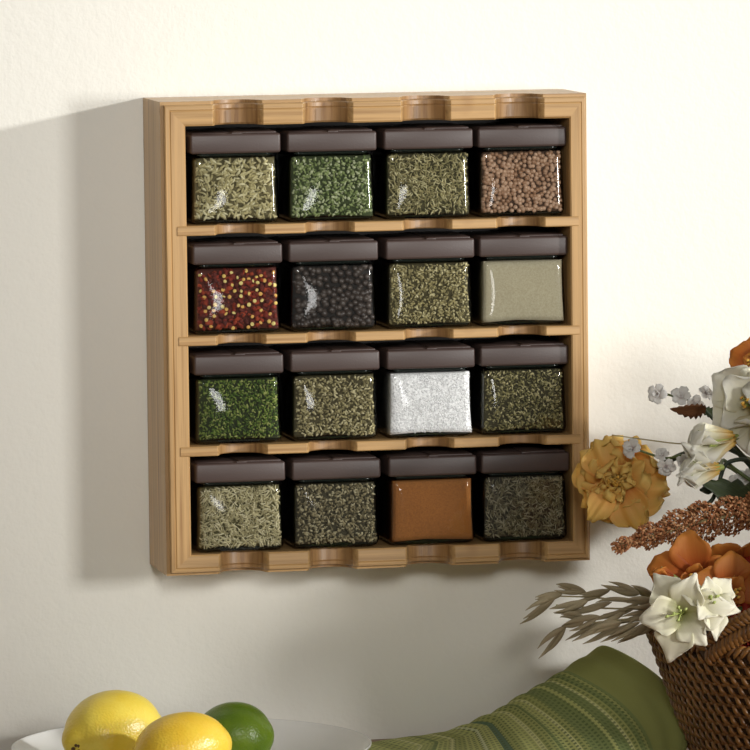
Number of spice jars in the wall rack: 16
